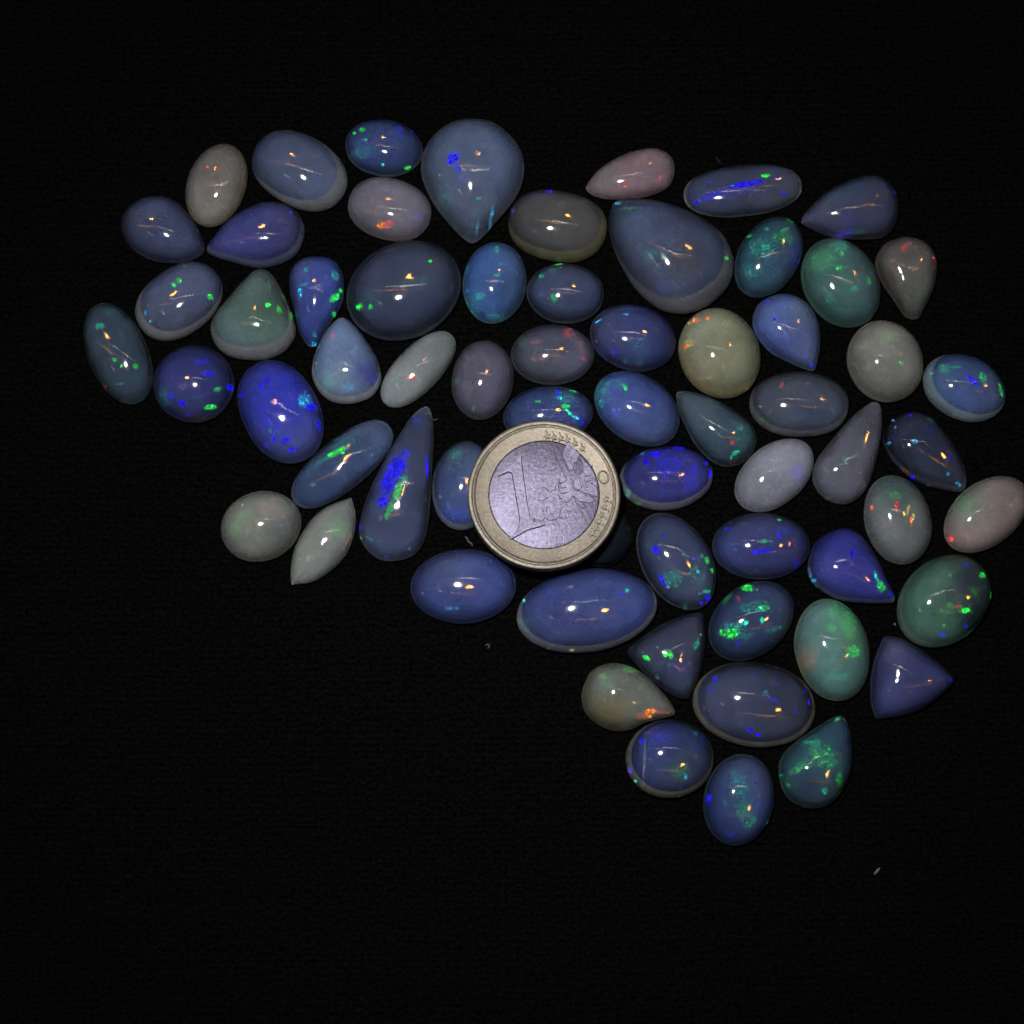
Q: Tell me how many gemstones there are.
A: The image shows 64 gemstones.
